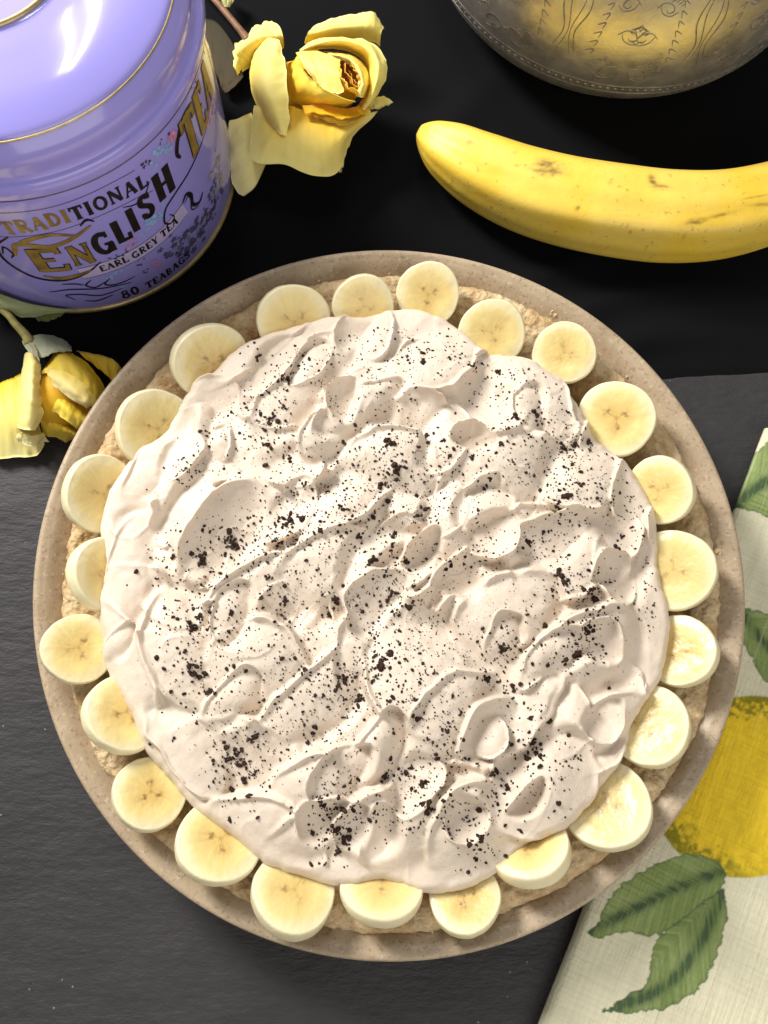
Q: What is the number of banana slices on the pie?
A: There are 23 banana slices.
